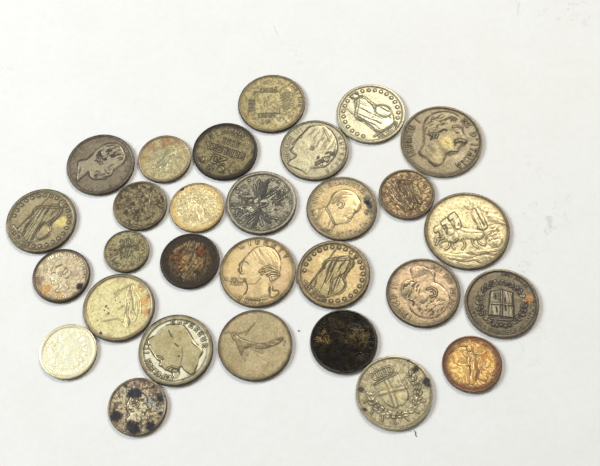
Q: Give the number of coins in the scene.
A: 29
